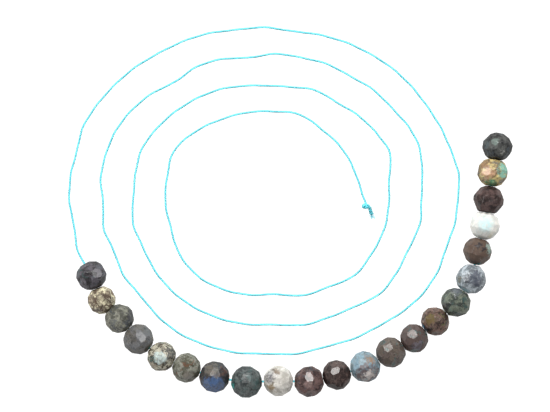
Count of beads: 22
